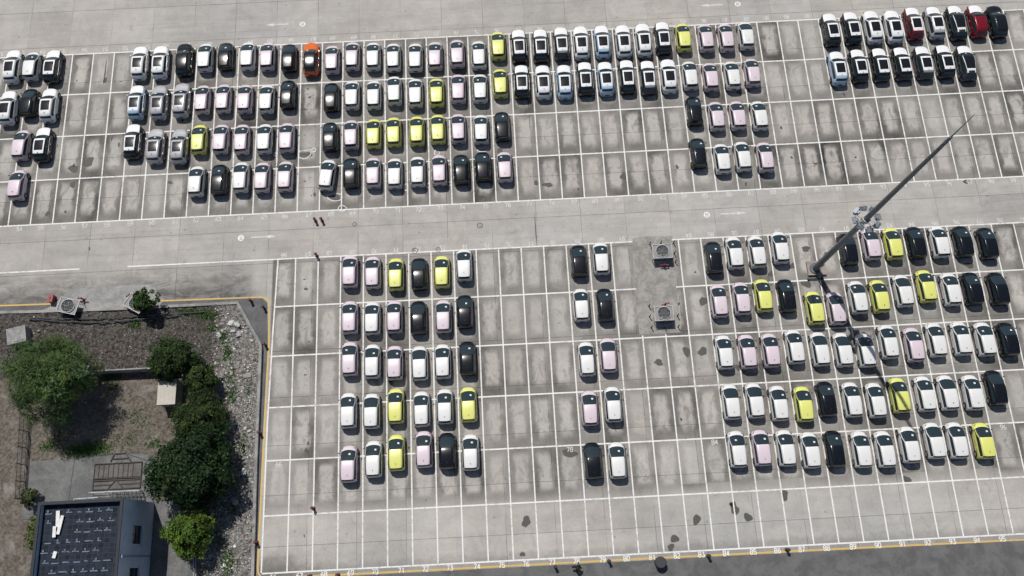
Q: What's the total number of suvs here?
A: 47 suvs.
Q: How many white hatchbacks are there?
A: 74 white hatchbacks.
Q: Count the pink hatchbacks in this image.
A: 47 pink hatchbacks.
